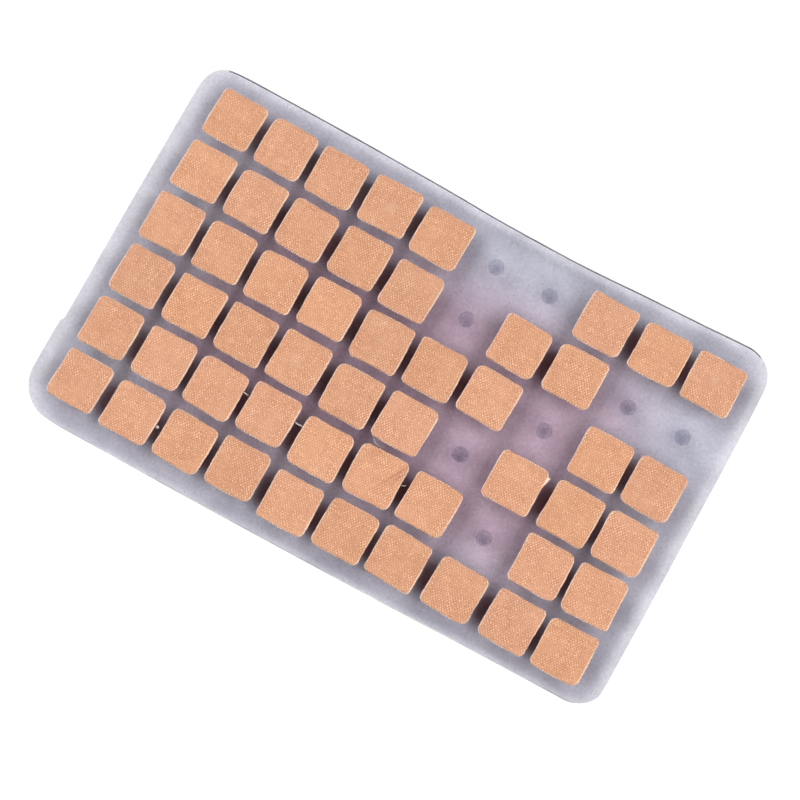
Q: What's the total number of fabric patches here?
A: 52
